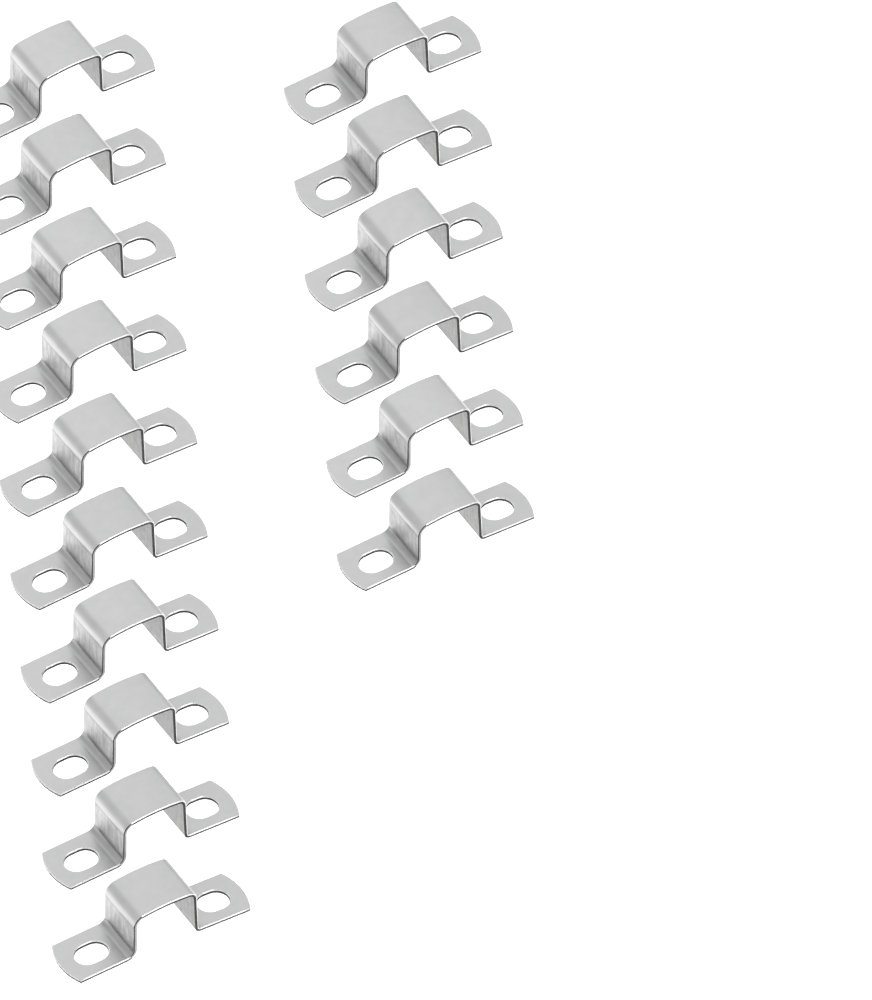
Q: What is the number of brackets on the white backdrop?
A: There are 16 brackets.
